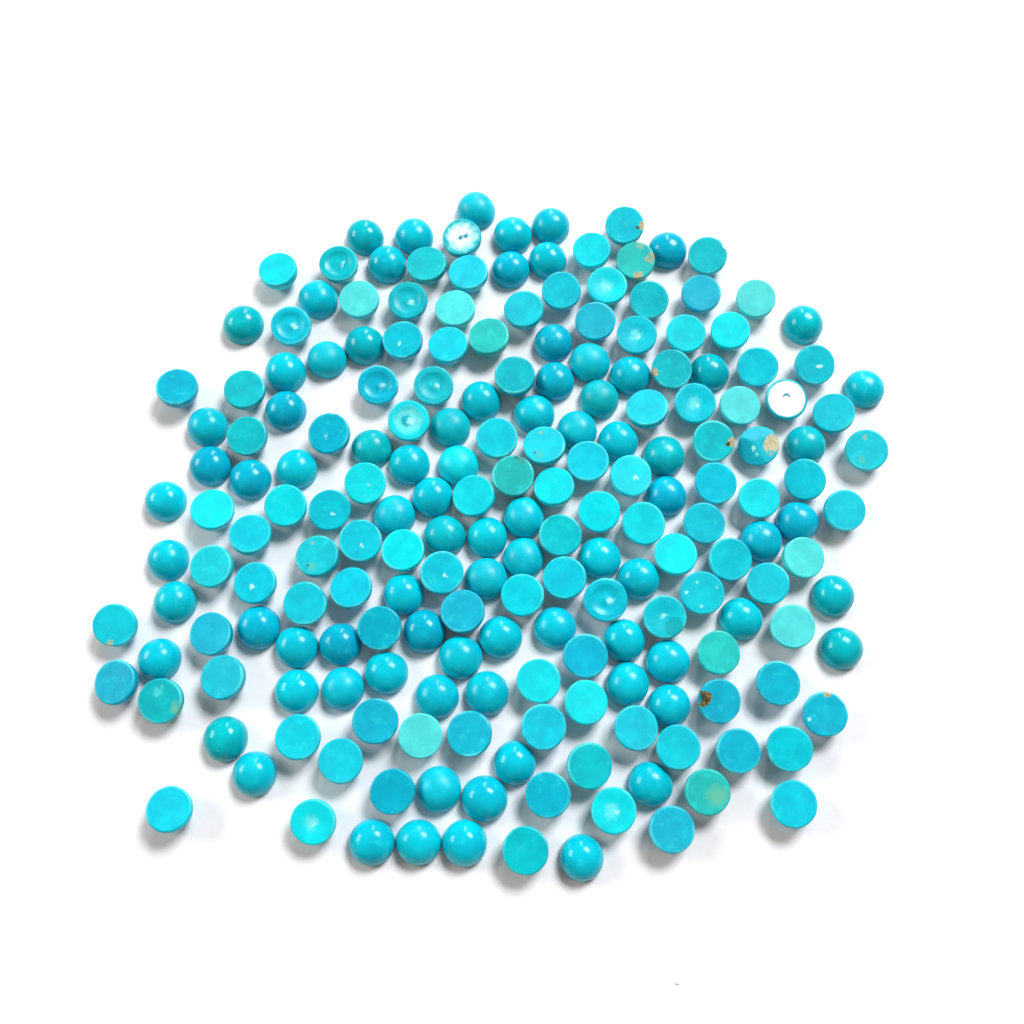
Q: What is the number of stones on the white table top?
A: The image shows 200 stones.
